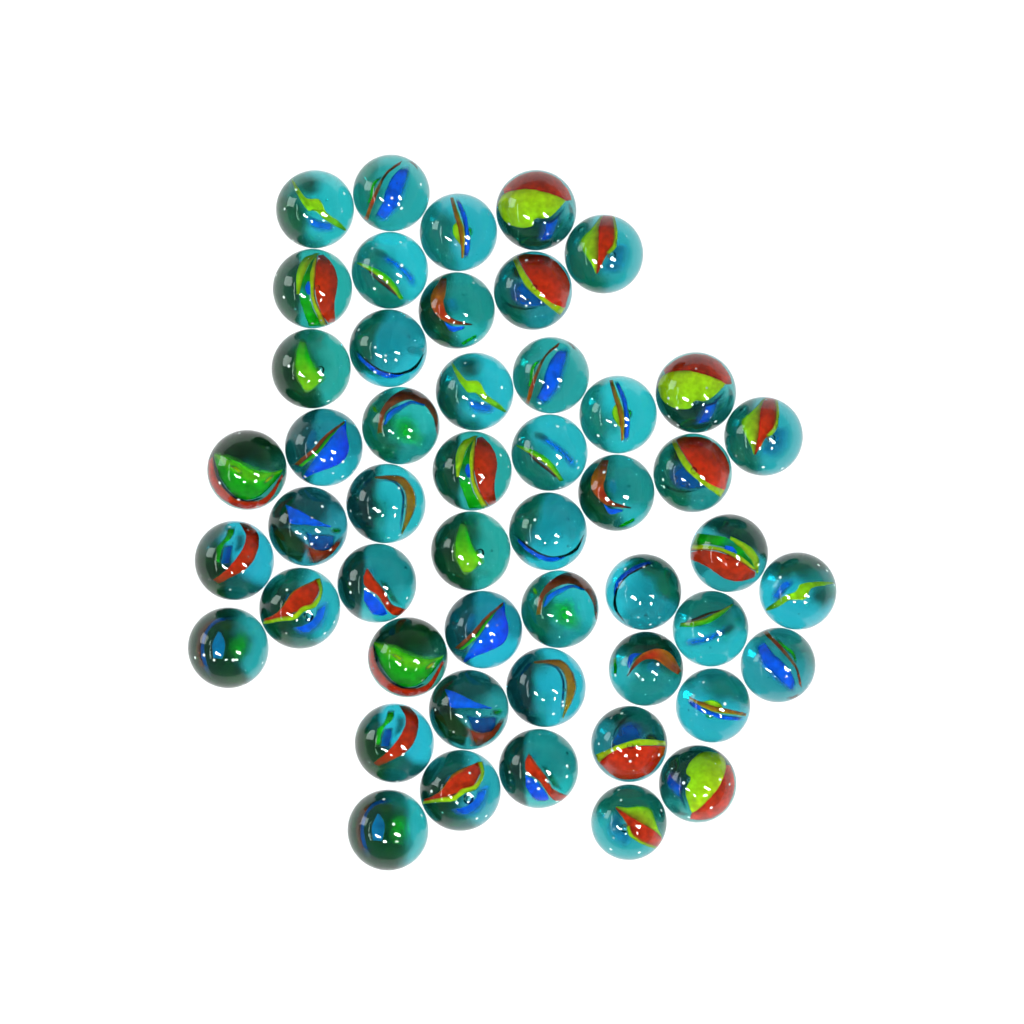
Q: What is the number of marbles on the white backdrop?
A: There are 50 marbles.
